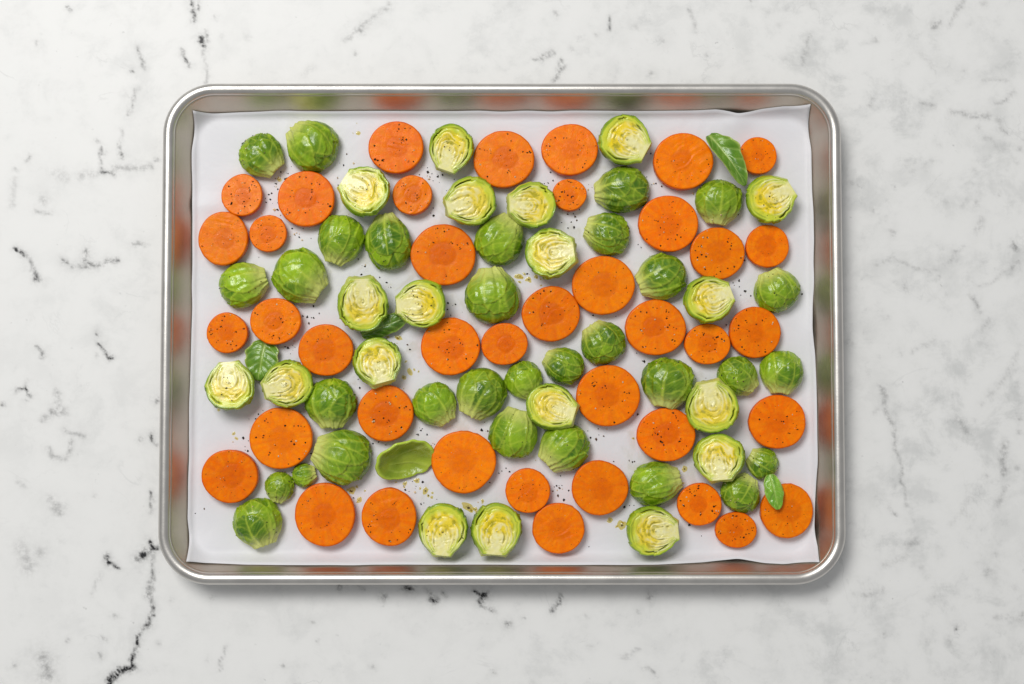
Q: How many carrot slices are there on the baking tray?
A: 40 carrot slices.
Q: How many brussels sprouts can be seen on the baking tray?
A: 50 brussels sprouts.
